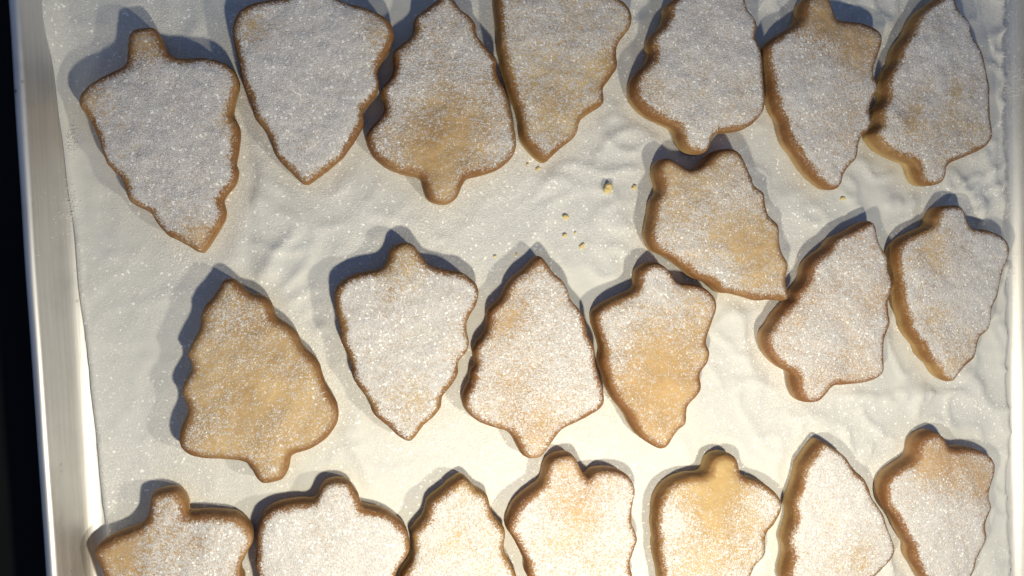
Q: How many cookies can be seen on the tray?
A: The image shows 21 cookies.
